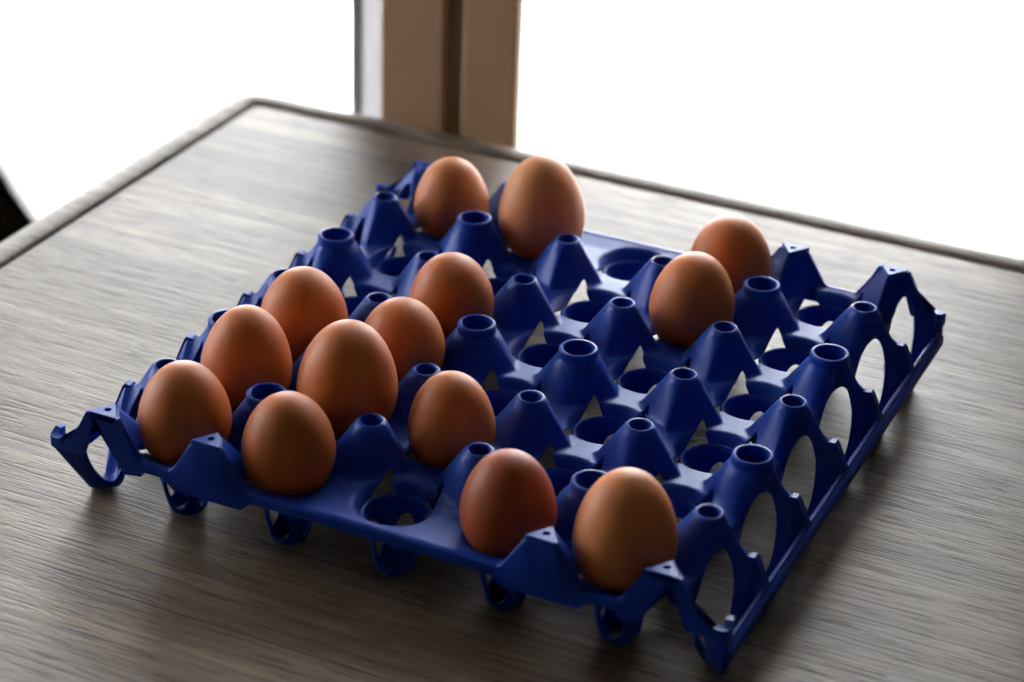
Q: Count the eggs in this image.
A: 14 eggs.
